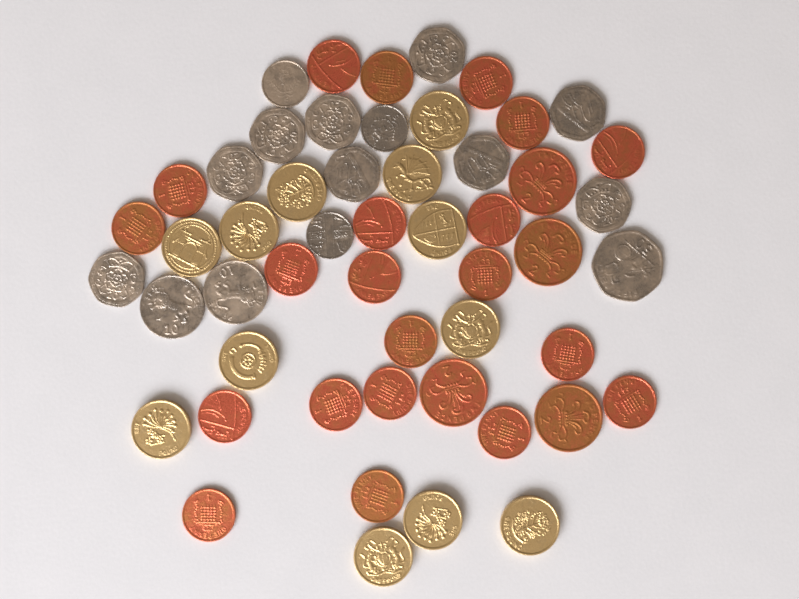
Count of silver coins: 15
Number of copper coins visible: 25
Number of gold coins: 12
